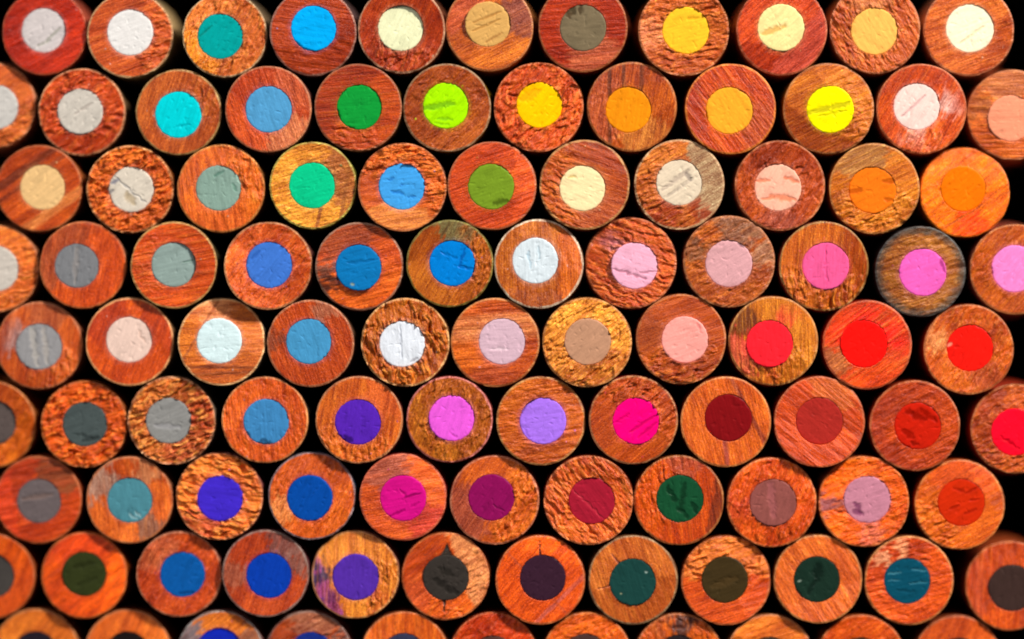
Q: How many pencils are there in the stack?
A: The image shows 103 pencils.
